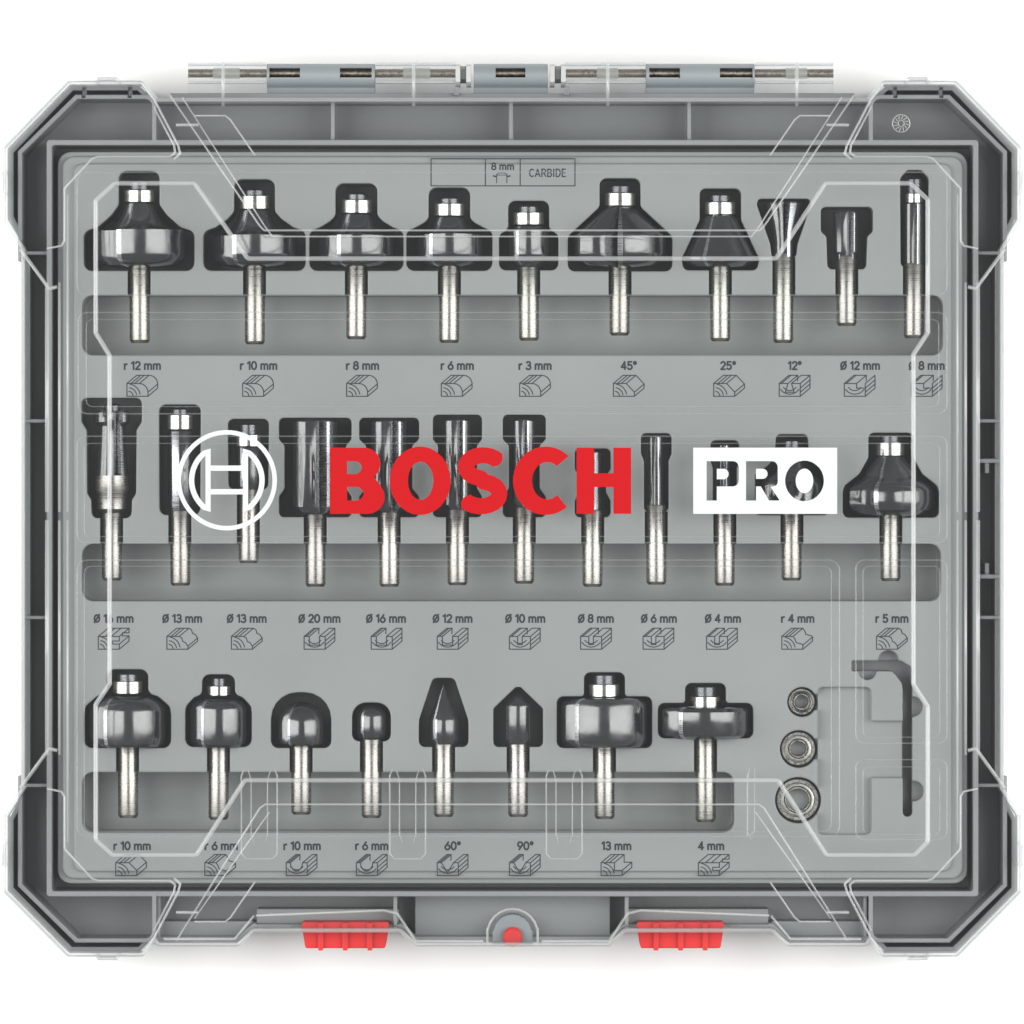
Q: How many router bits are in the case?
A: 30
